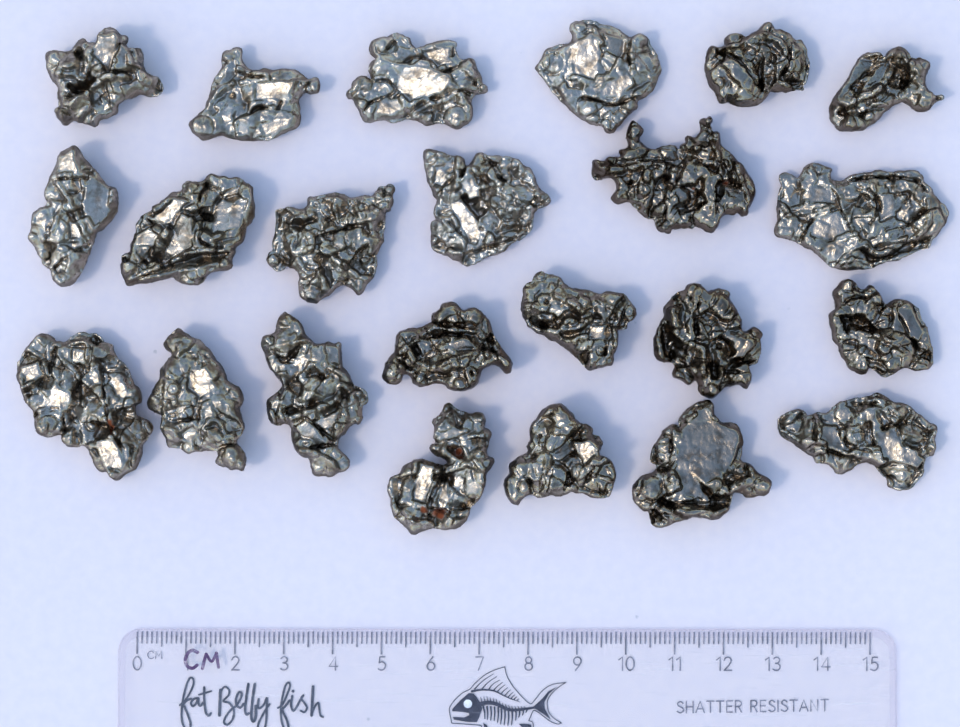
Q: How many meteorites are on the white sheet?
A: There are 23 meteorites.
